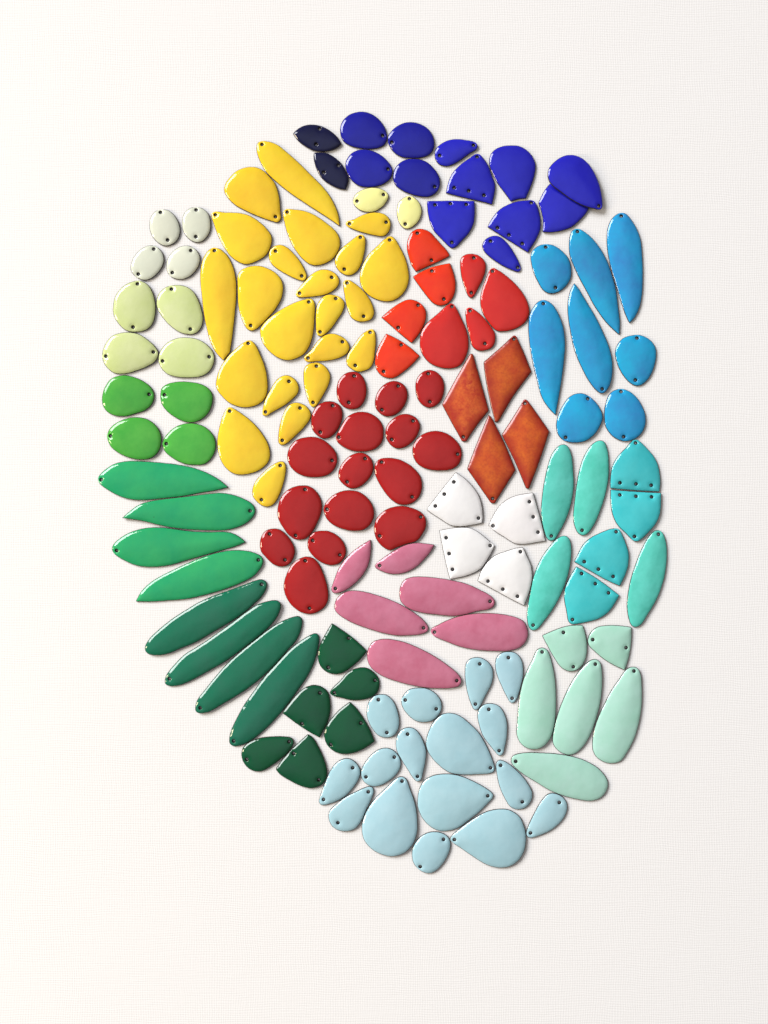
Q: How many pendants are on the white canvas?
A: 140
